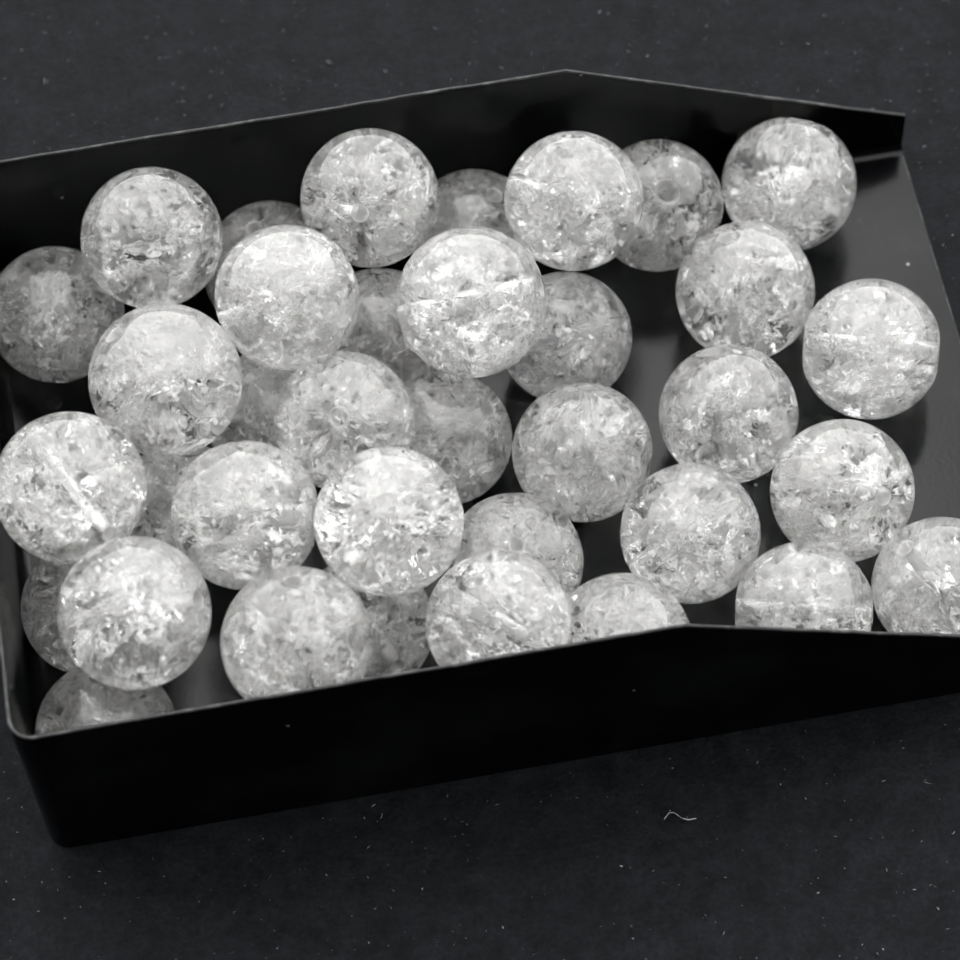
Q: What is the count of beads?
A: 36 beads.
